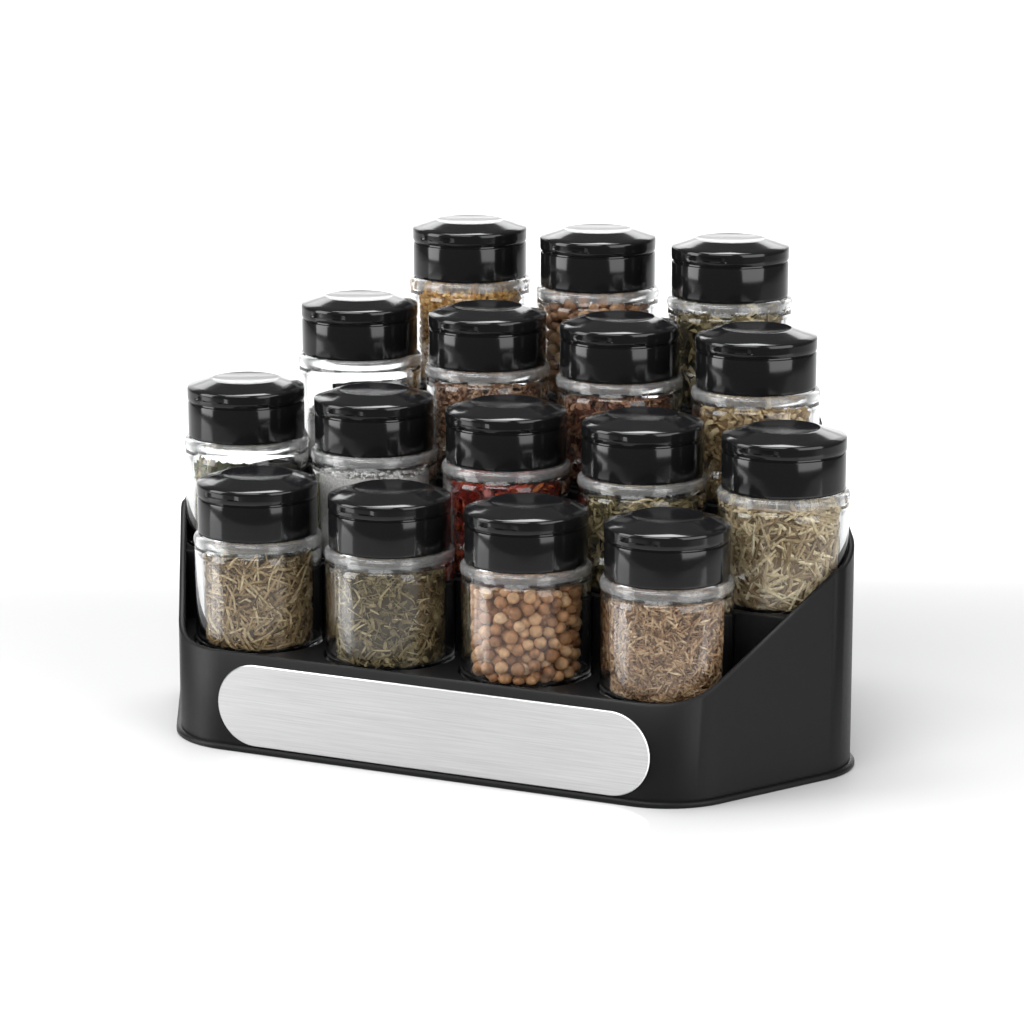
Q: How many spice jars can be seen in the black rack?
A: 16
